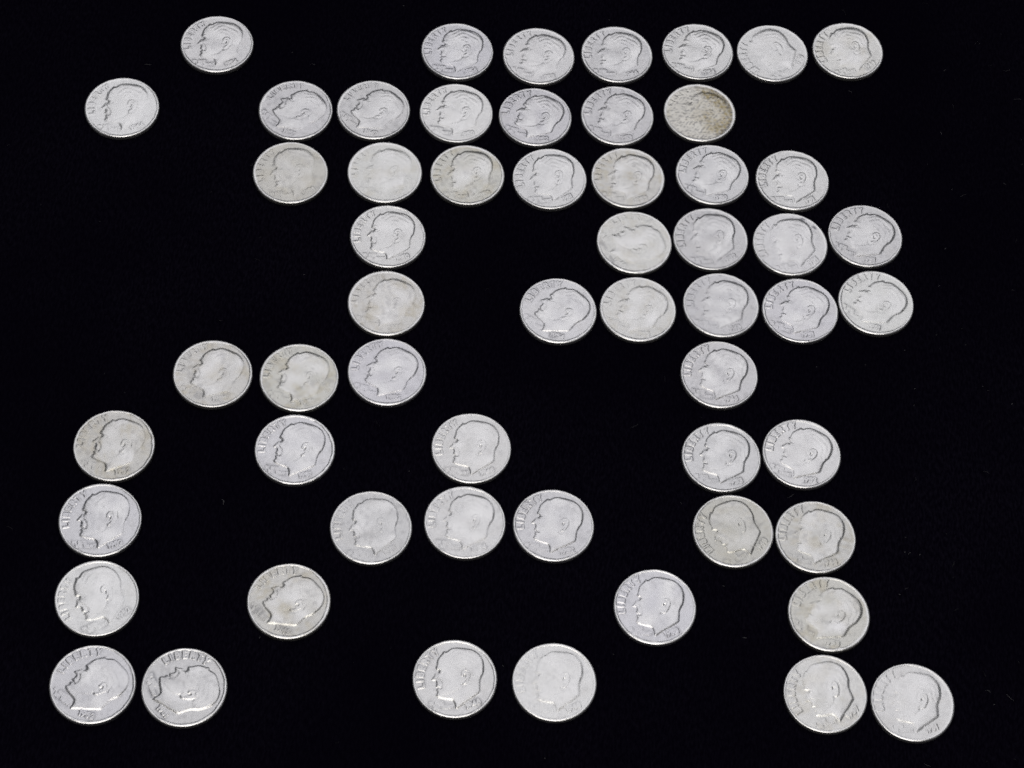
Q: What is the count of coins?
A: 57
